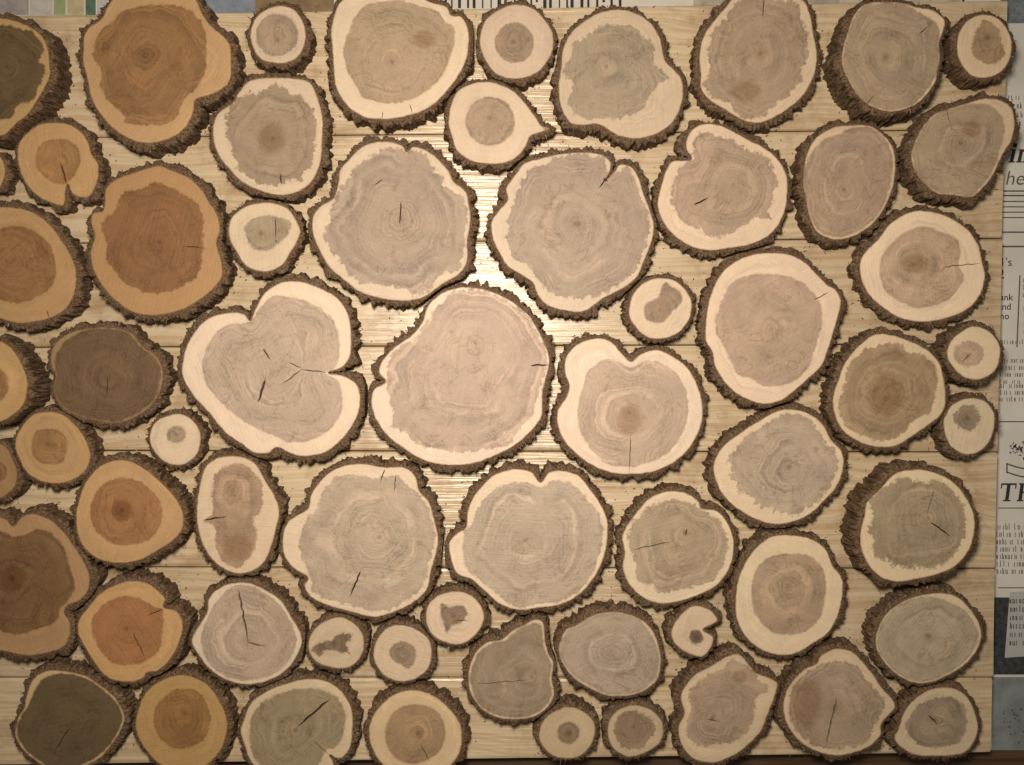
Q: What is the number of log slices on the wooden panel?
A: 62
